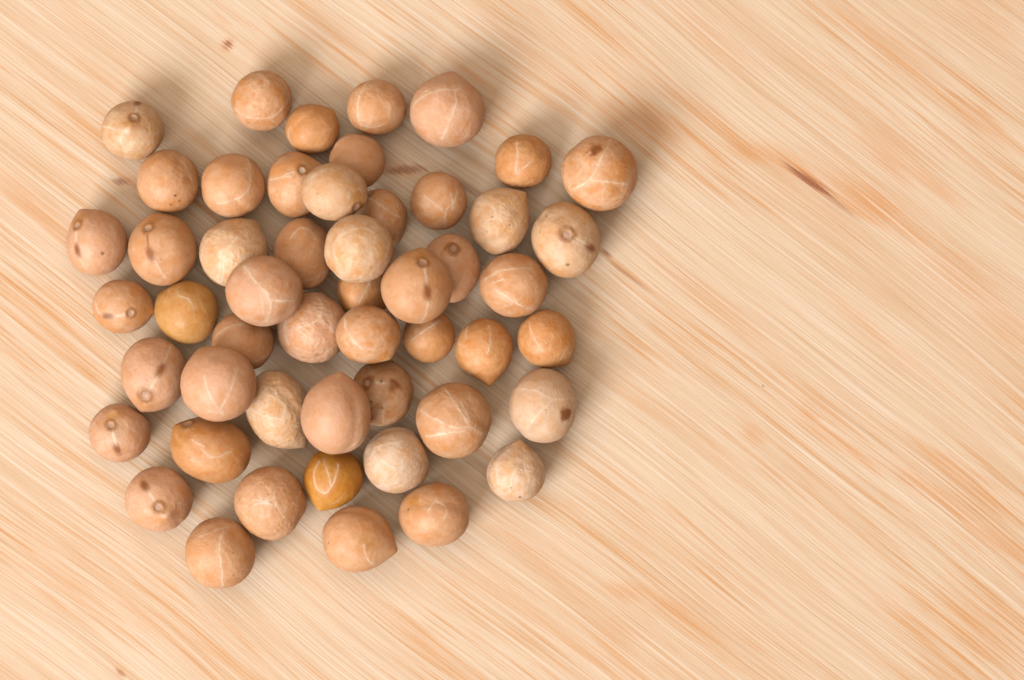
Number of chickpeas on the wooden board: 51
